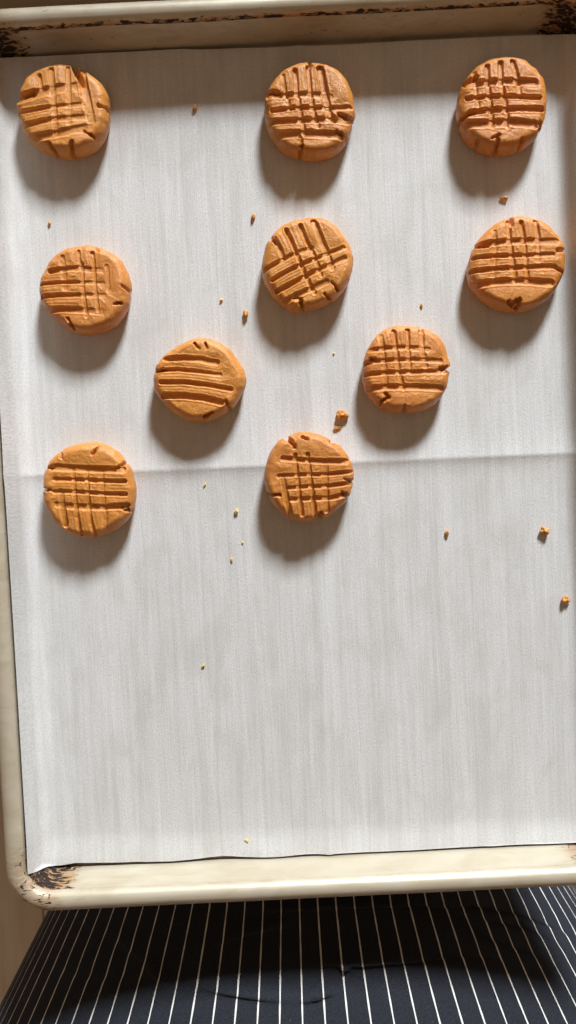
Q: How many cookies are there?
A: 10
